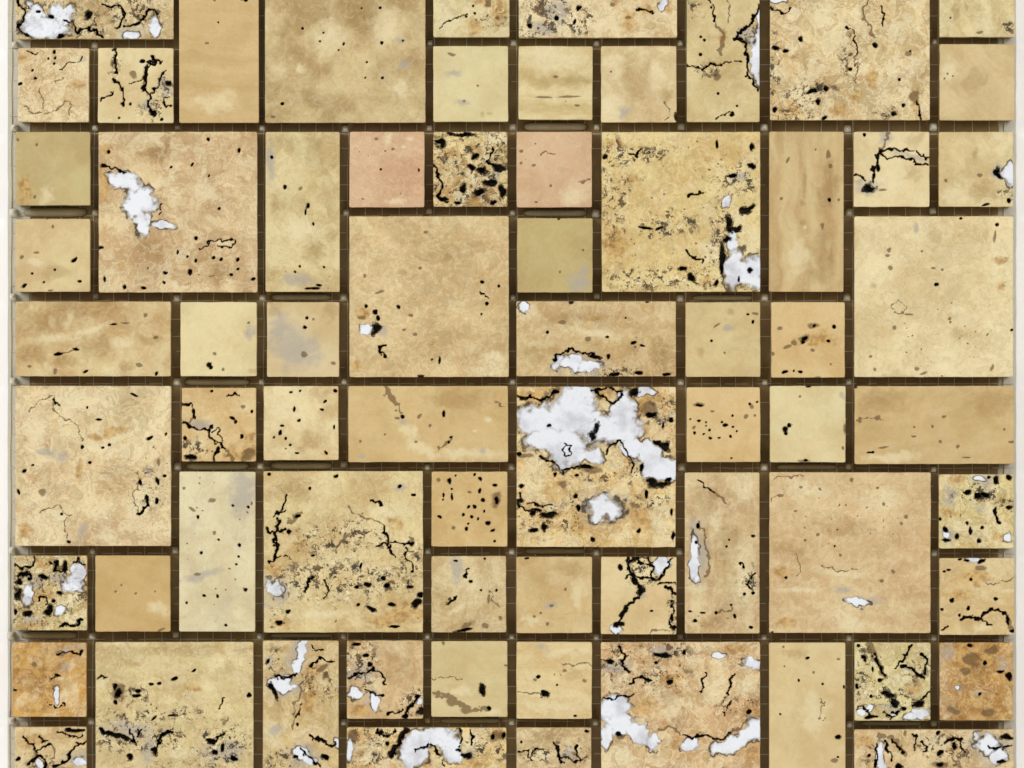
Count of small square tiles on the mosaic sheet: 40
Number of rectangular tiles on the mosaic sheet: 16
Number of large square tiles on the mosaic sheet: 12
